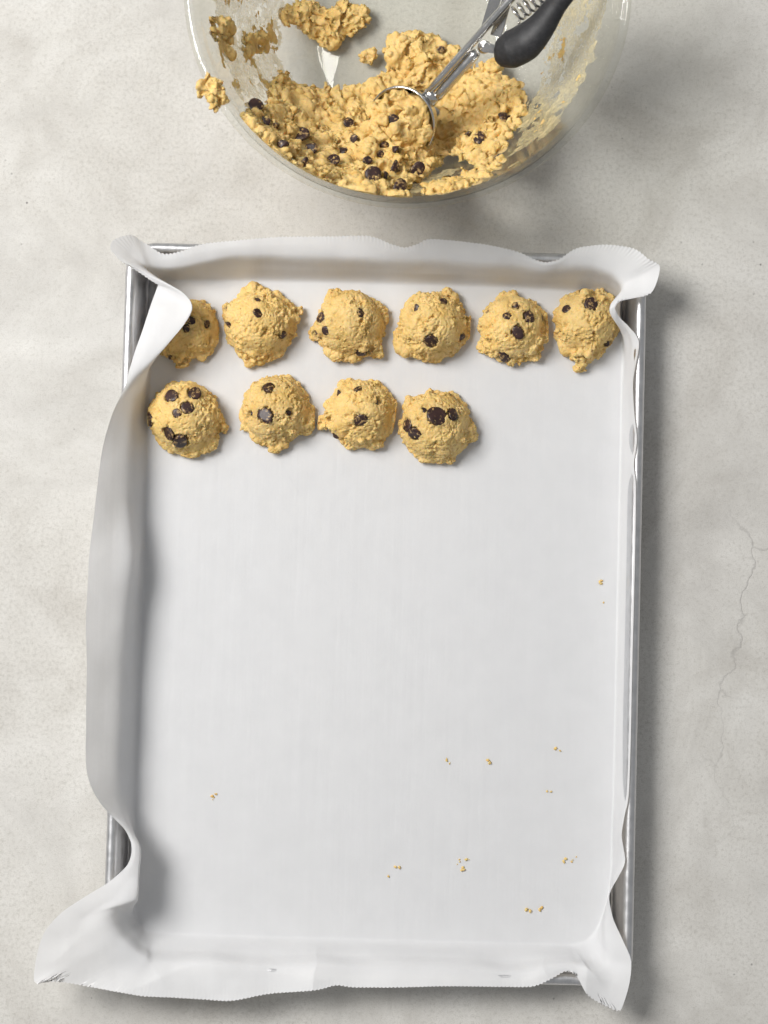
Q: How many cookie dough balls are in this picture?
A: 10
